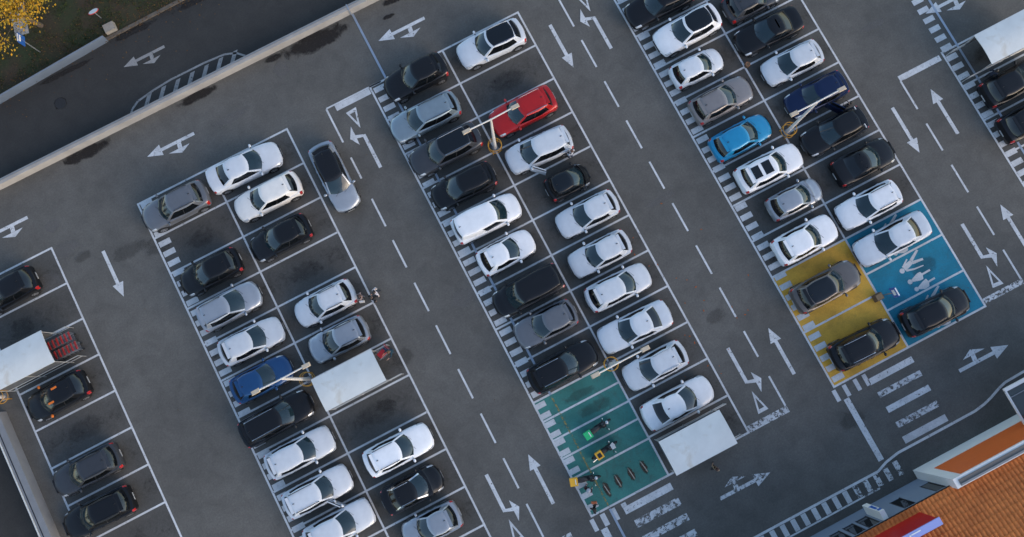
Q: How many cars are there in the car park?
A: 62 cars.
